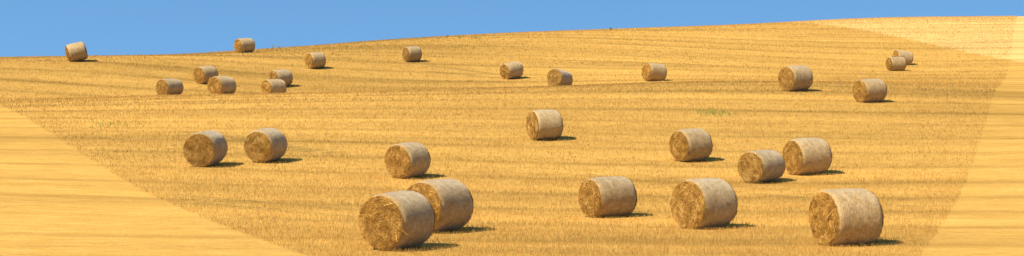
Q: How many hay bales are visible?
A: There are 28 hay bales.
